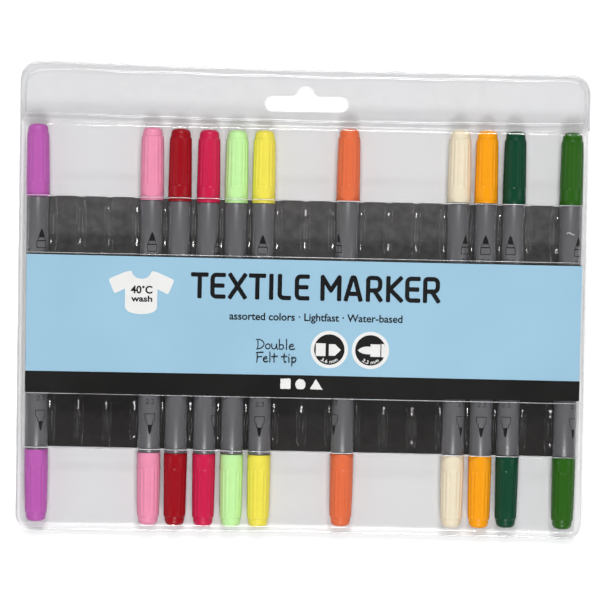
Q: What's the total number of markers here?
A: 11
